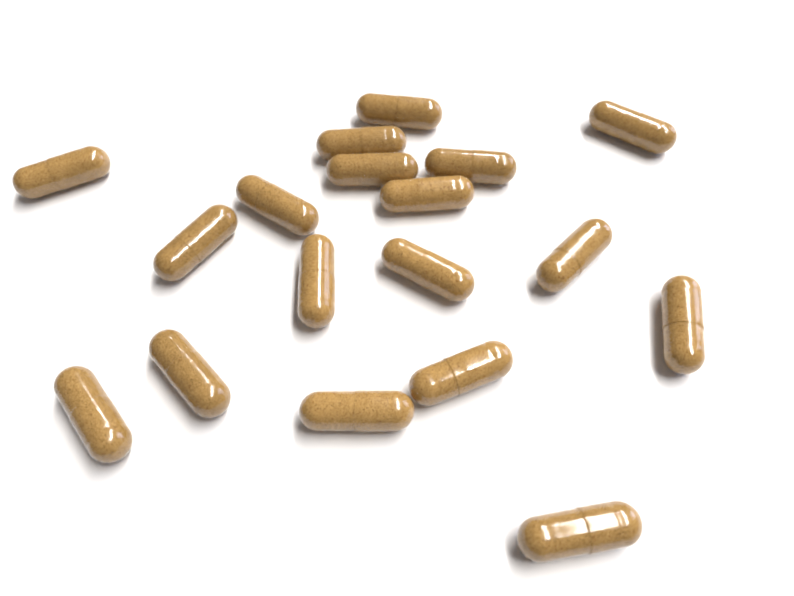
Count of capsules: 18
